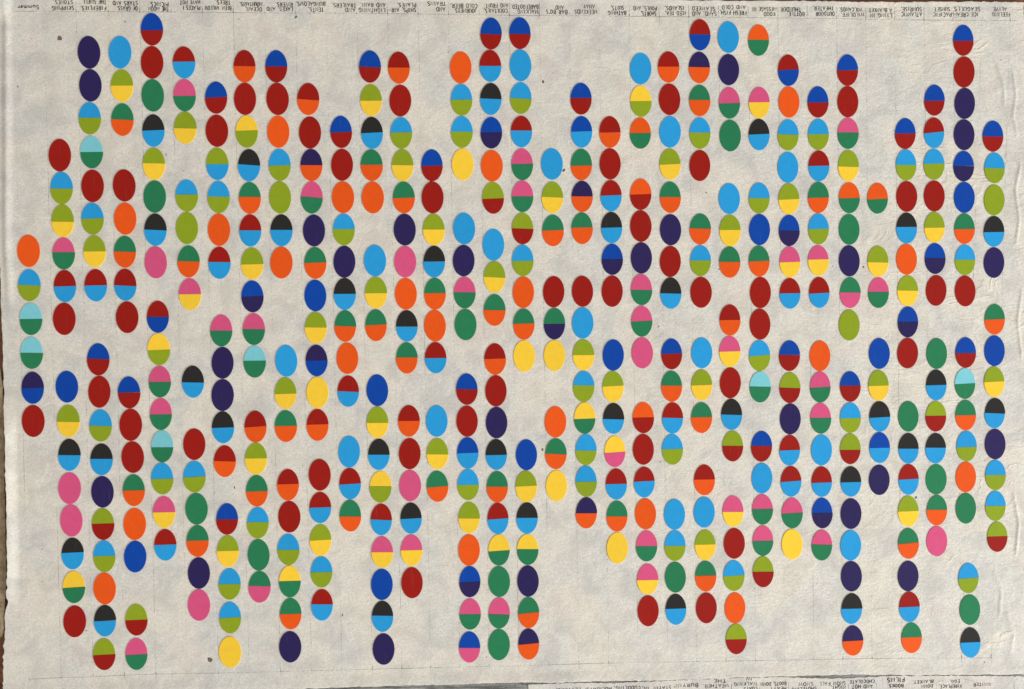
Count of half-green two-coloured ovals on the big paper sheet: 184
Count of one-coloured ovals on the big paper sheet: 165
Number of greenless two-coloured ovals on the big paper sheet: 139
